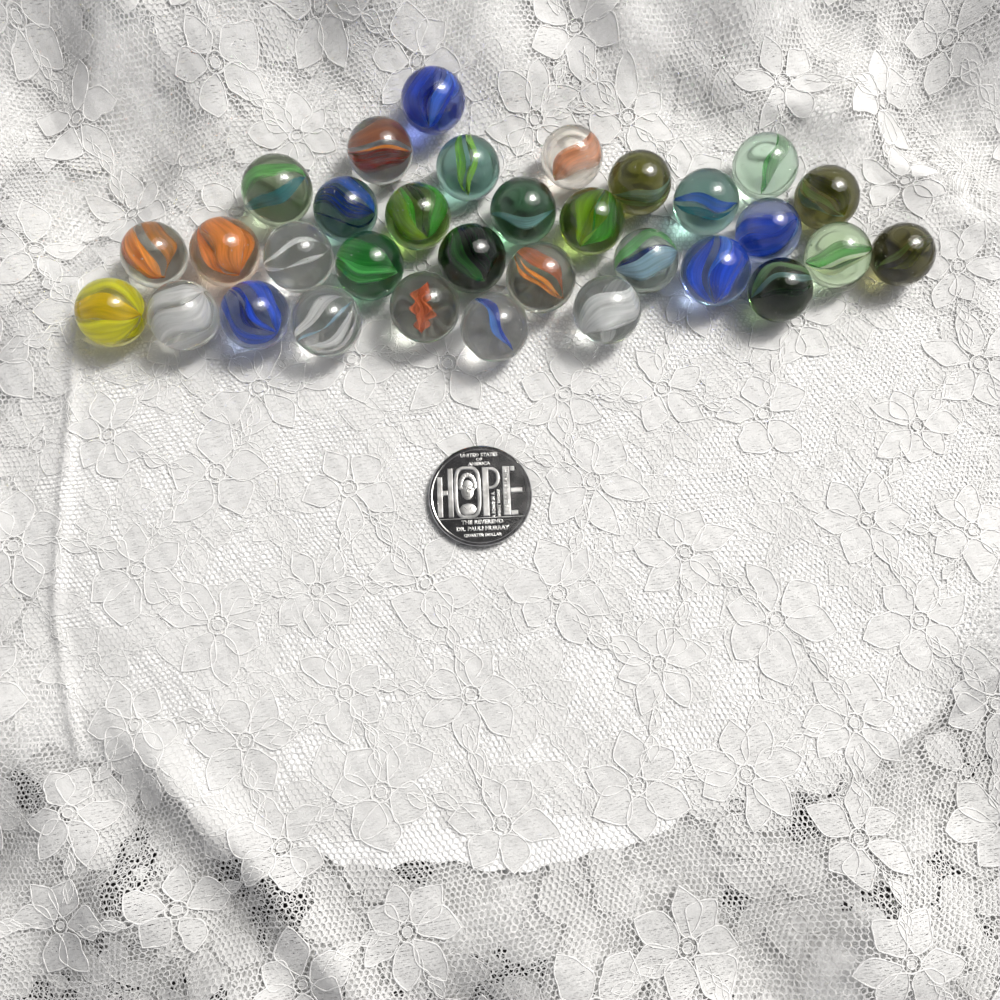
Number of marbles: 32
